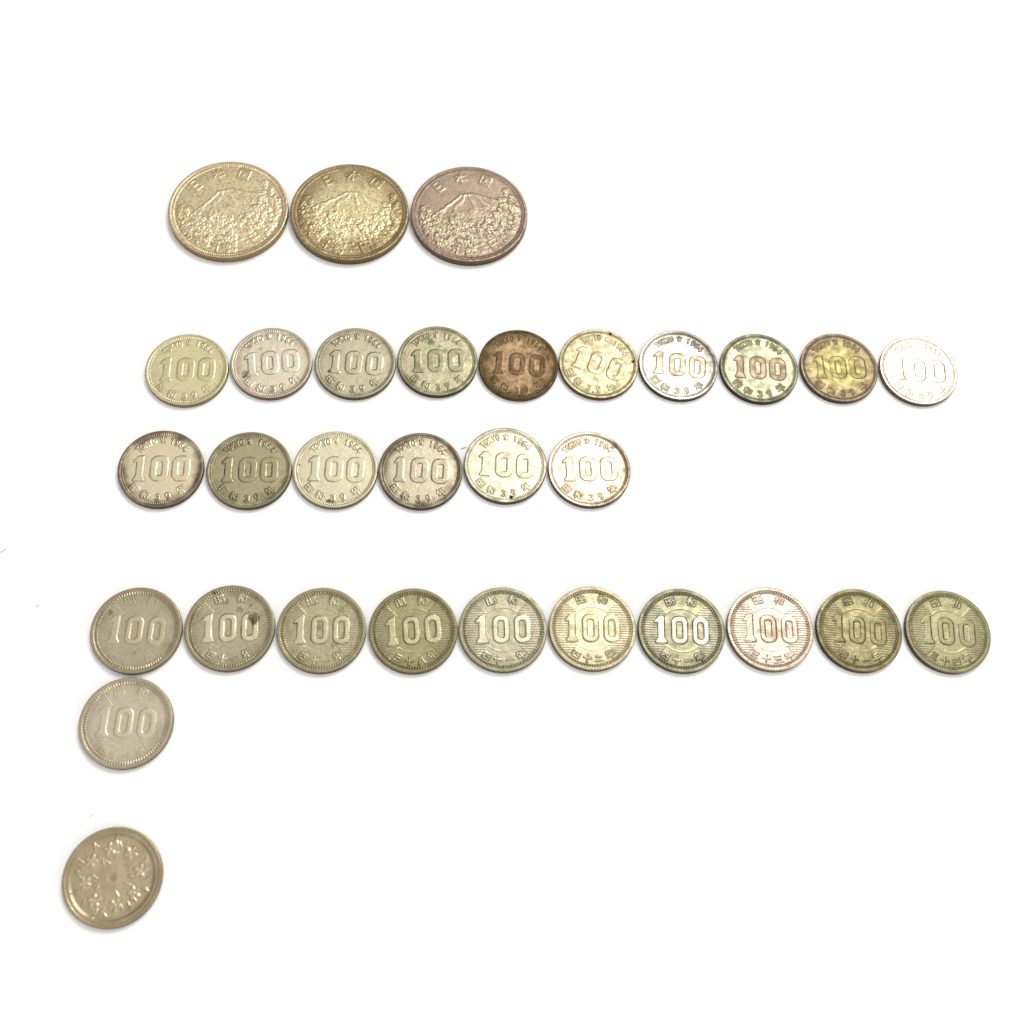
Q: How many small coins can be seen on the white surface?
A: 28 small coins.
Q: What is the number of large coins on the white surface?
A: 3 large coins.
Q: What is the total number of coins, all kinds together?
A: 31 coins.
